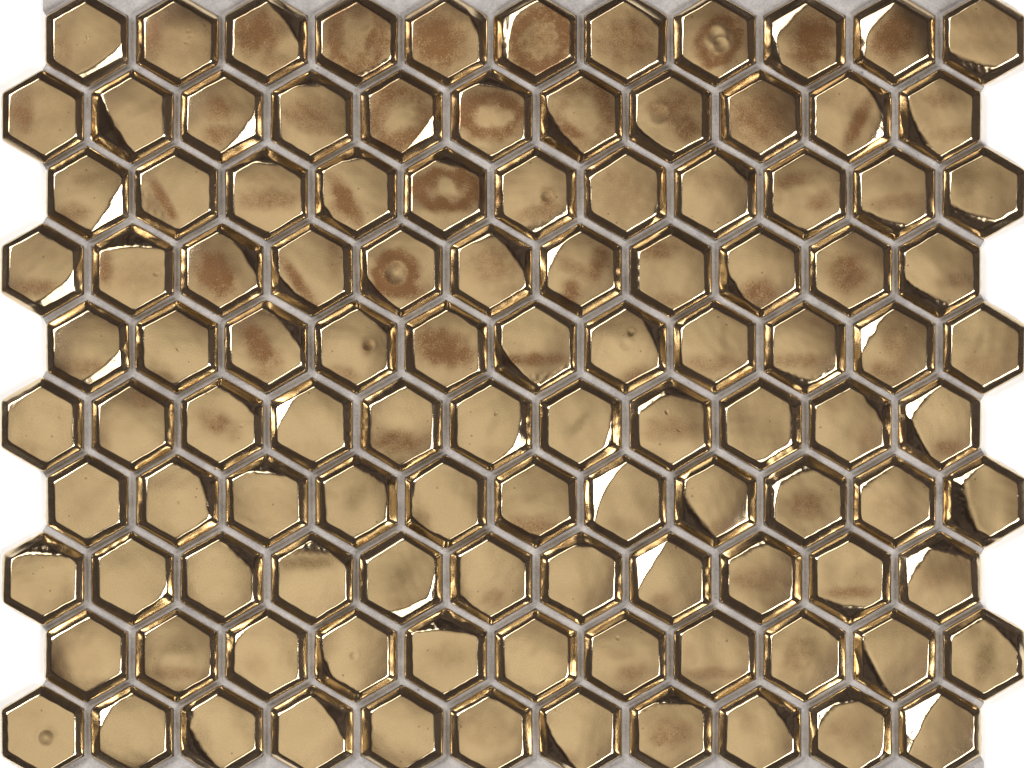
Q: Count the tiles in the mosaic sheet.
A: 110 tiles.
